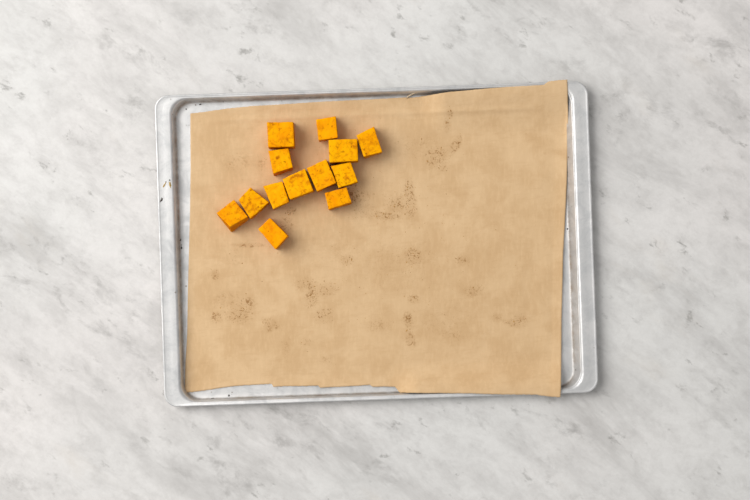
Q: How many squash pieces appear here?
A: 13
